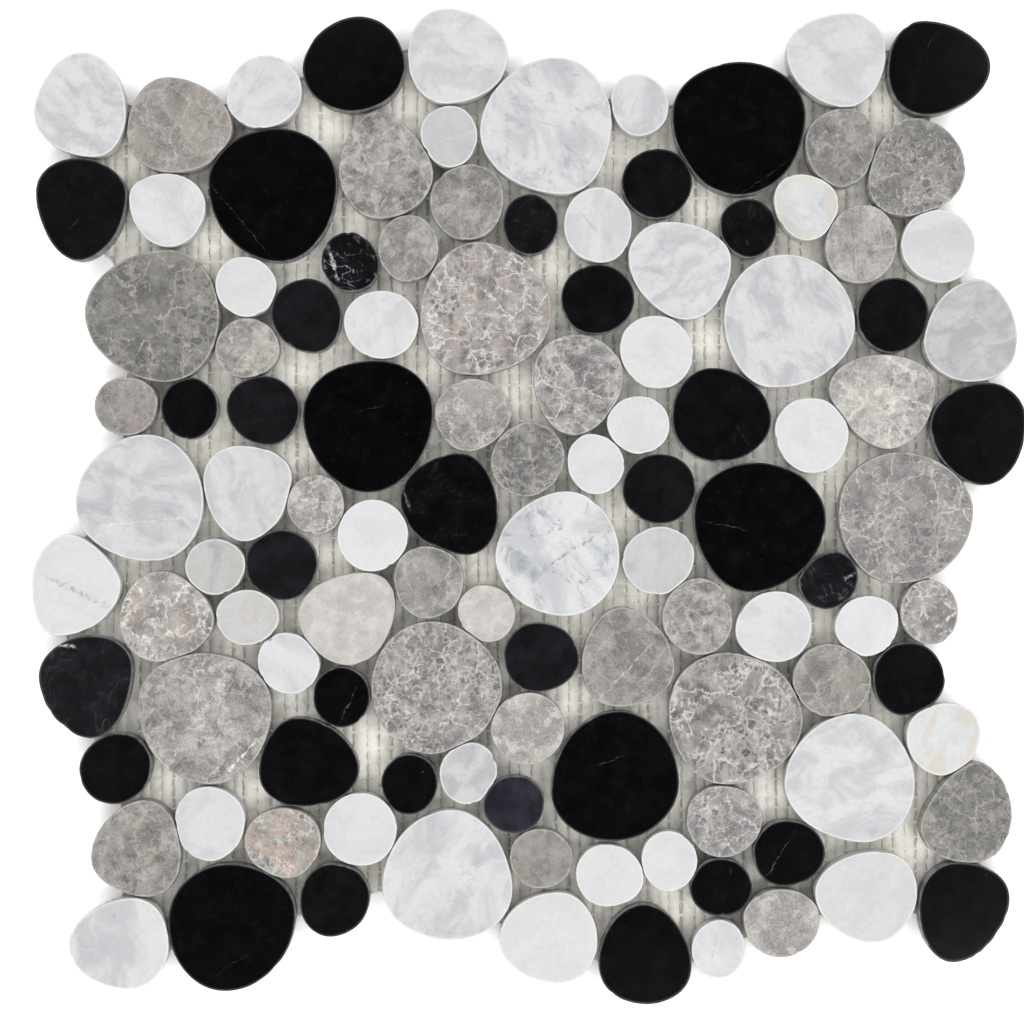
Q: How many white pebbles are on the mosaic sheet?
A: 43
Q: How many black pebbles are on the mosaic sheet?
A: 37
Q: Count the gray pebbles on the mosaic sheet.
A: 35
